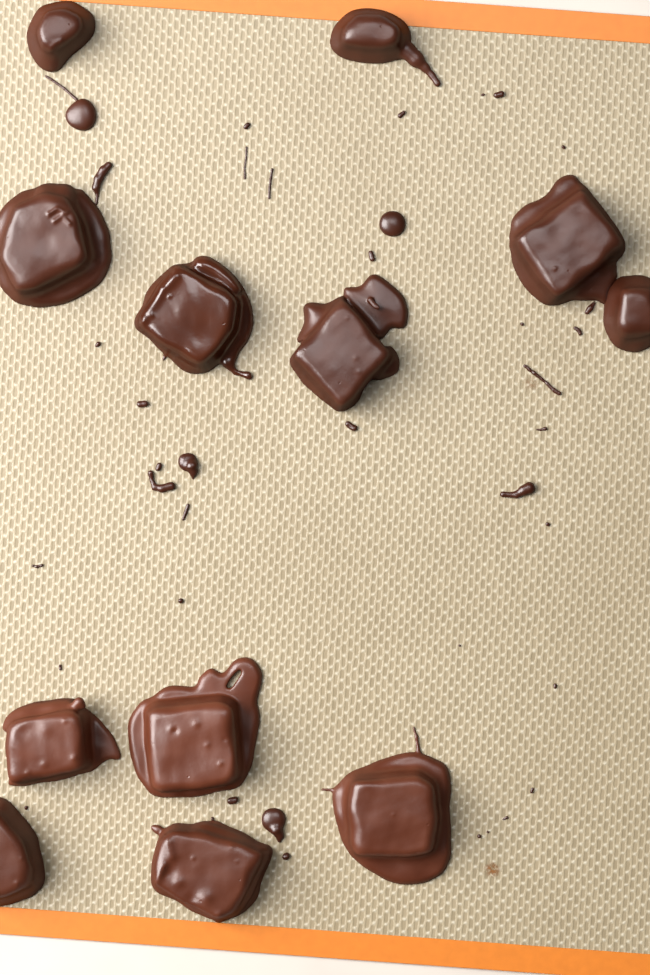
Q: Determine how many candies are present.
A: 12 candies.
